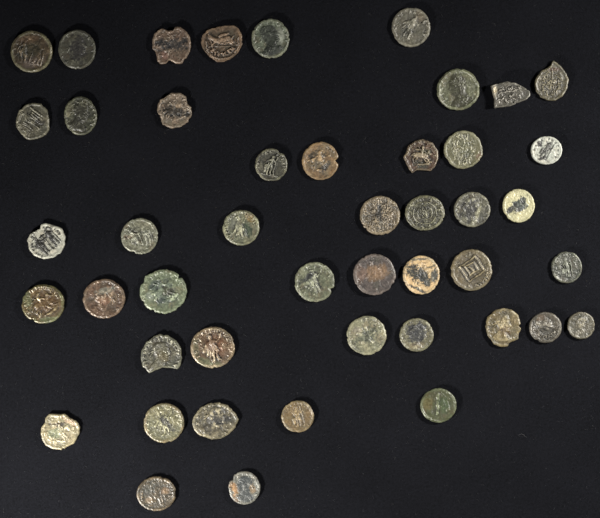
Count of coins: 46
